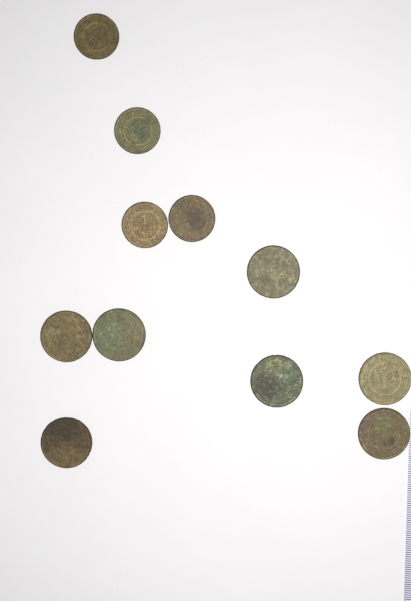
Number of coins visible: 11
